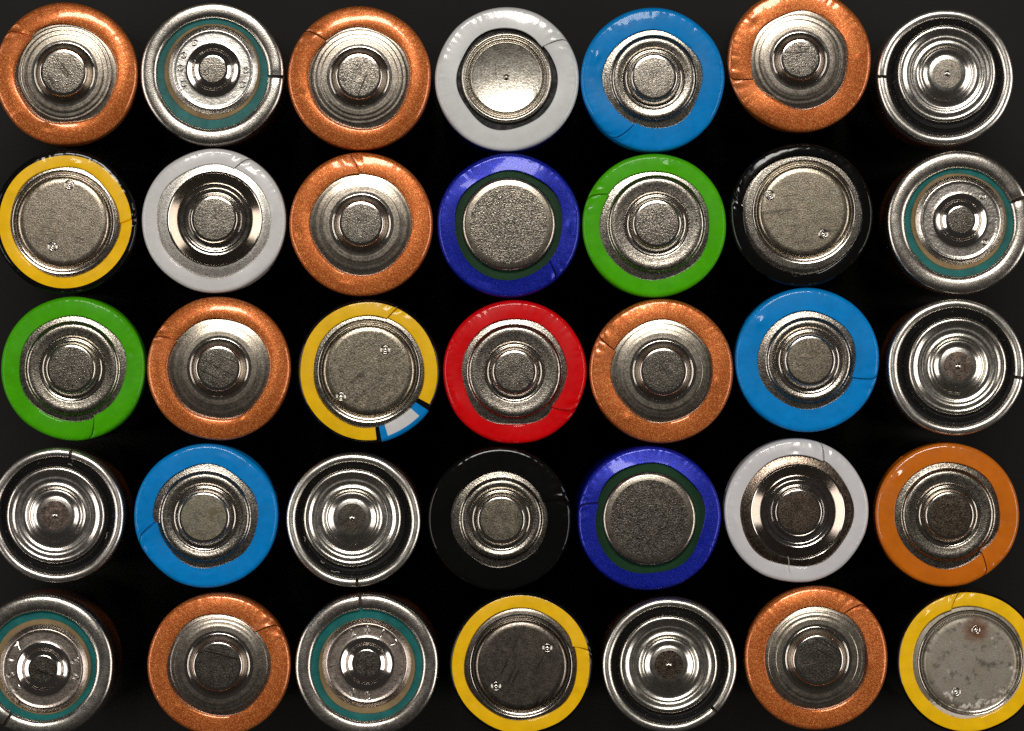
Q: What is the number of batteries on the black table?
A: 35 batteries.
